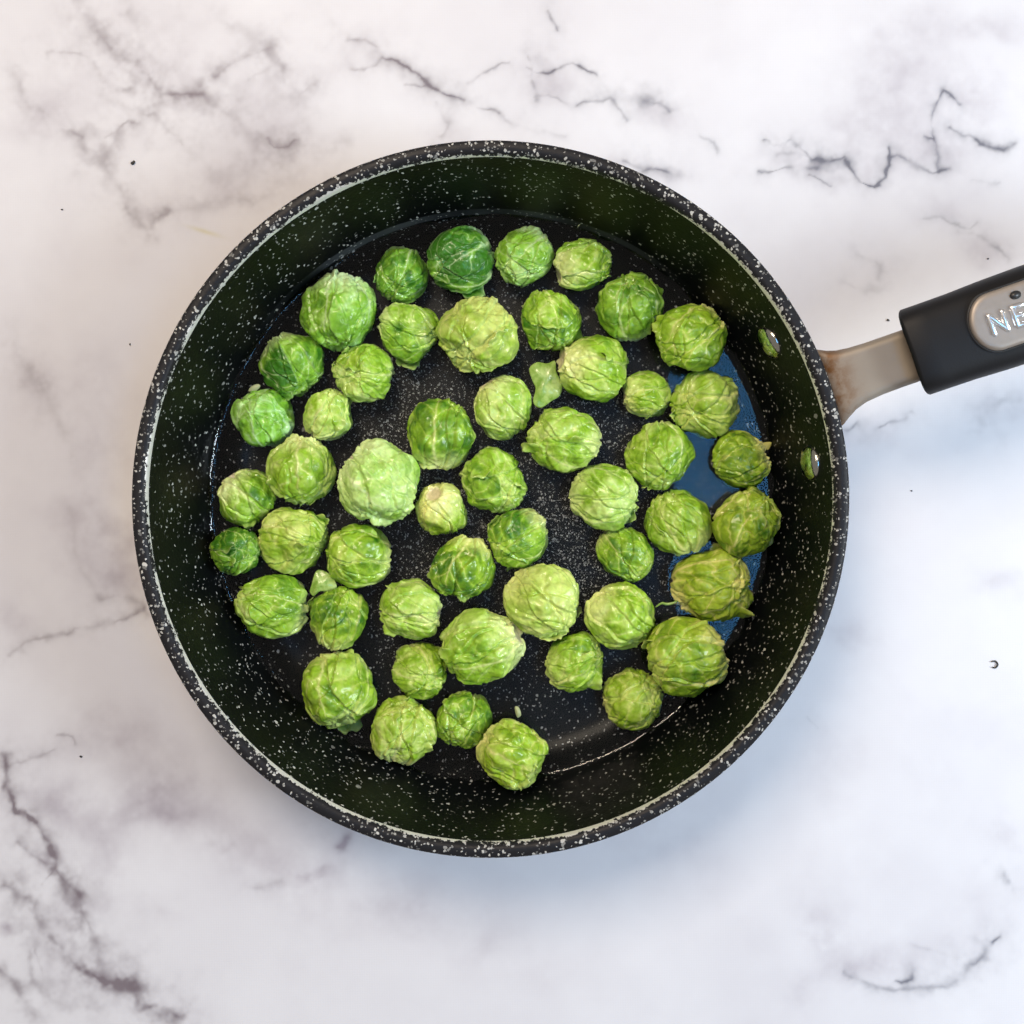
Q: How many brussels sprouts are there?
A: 51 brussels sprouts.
